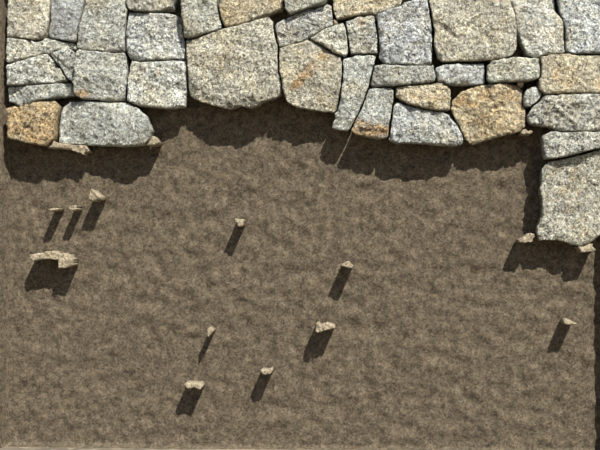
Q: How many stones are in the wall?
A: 39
